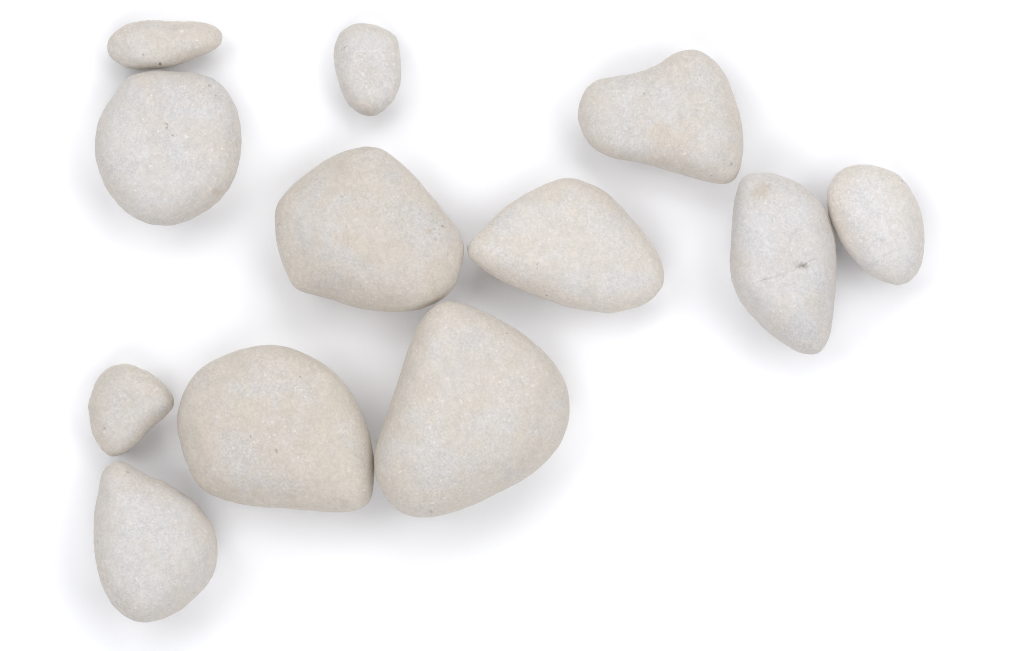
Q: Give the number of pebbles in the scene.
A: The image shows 12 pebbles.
